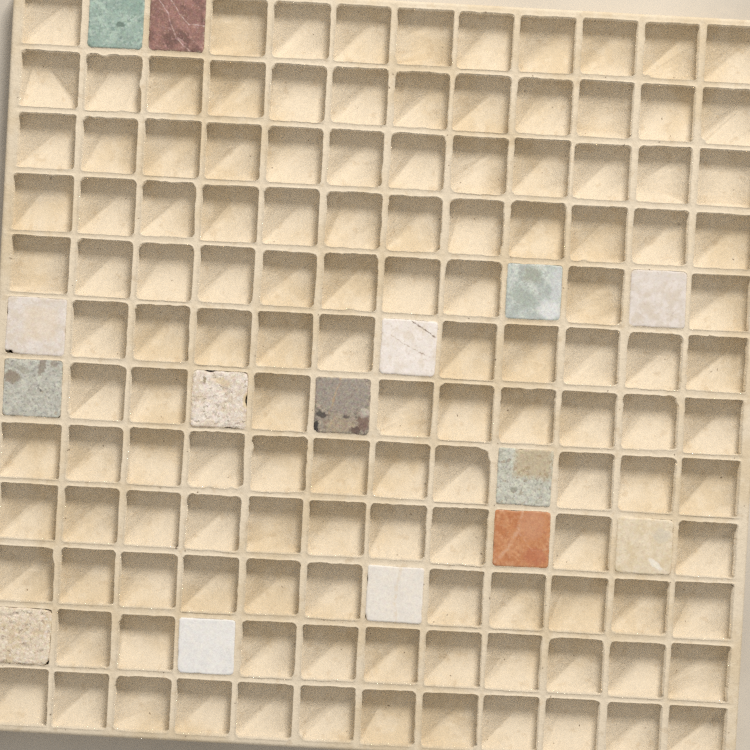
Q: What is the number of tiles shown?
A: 15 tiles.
